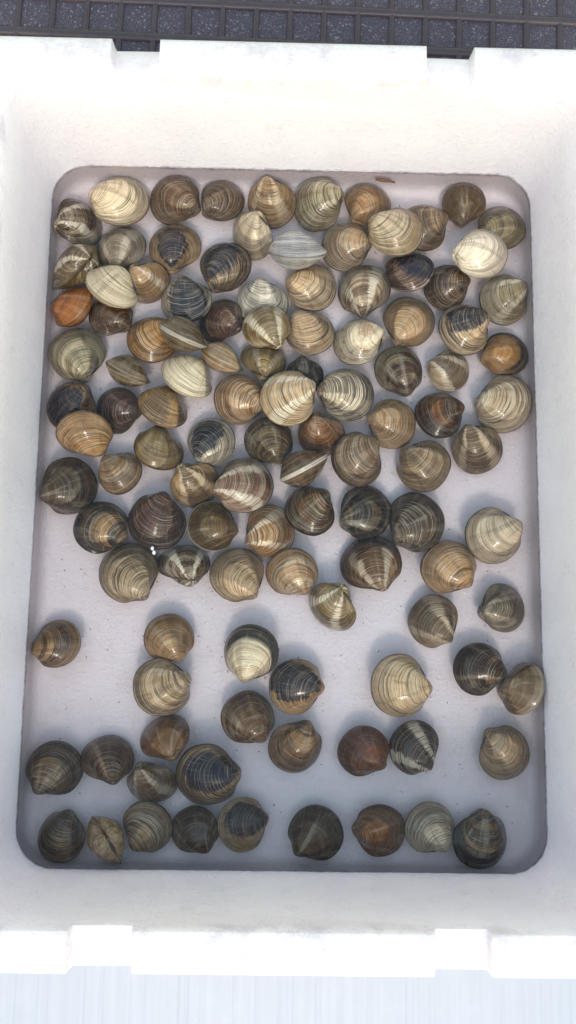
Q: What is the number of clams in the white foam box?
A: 113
